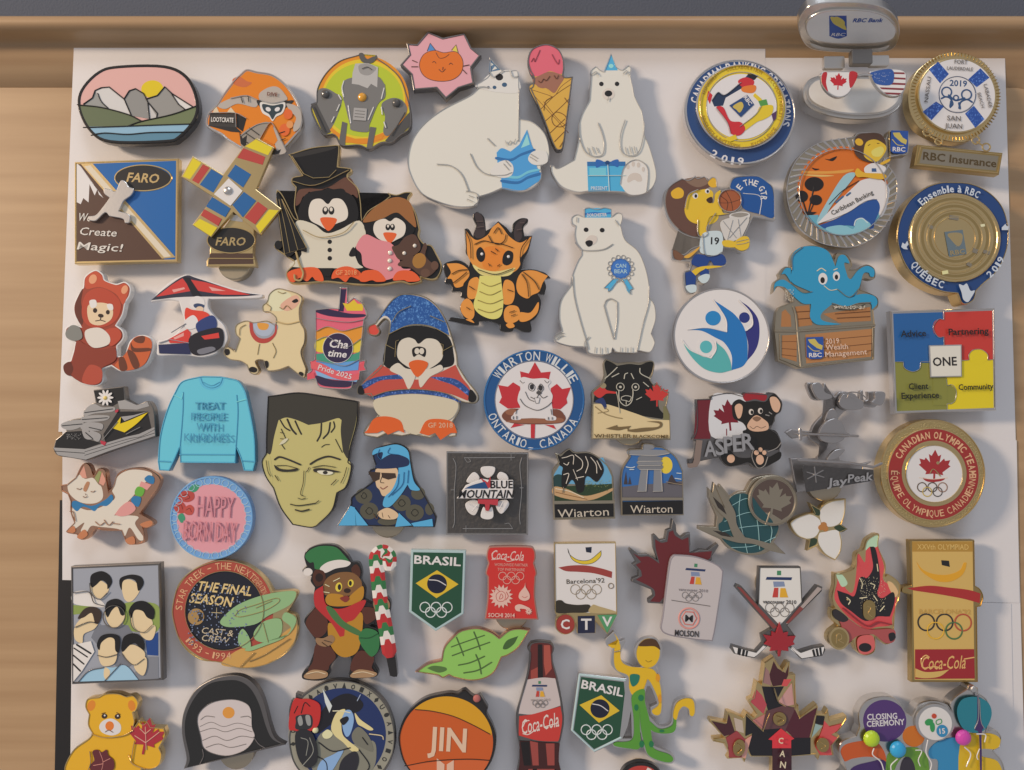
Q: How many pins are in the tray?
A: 62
